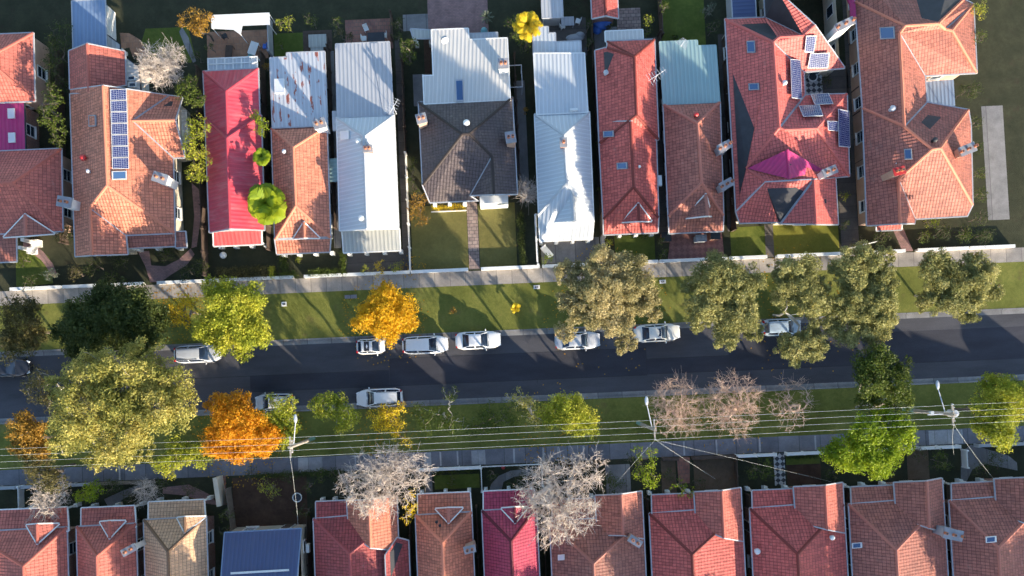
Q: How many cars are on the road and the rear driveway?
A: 10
